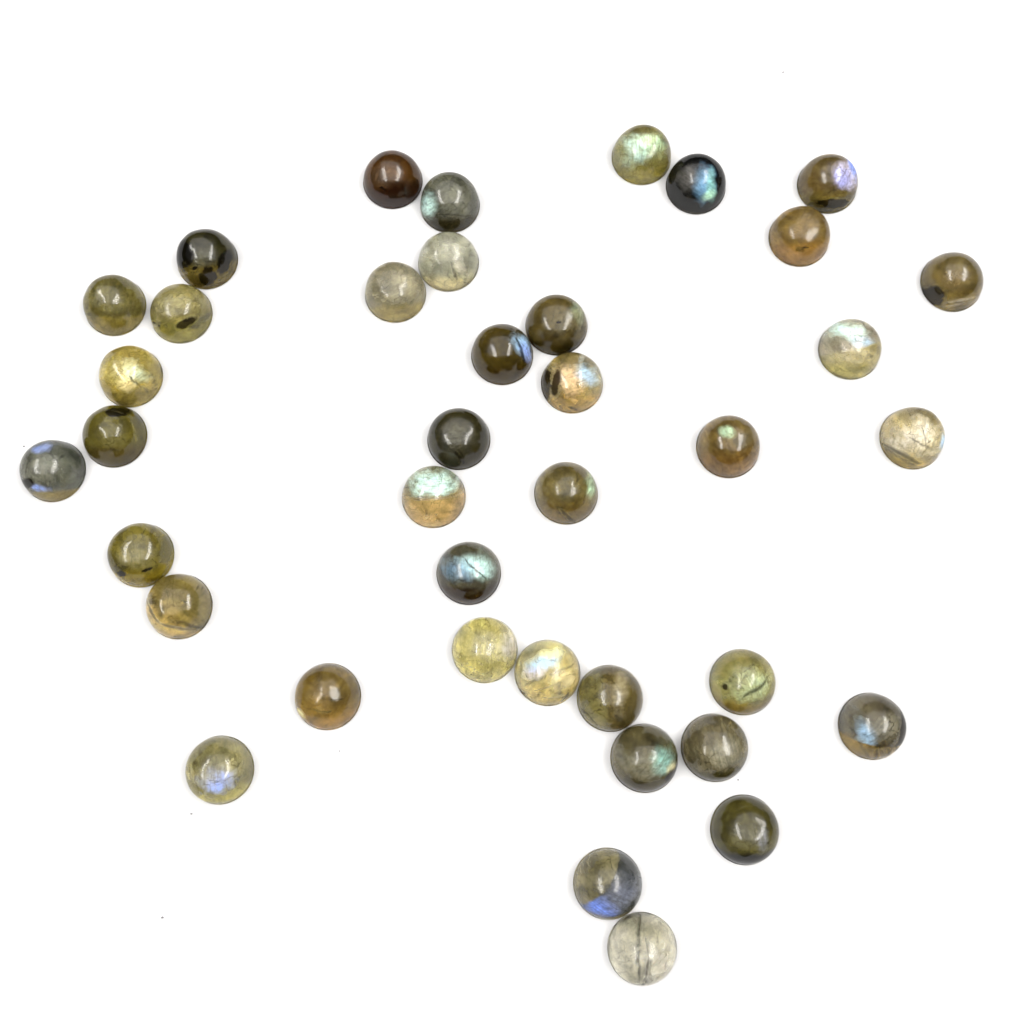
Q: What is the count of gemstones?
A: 39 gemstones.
